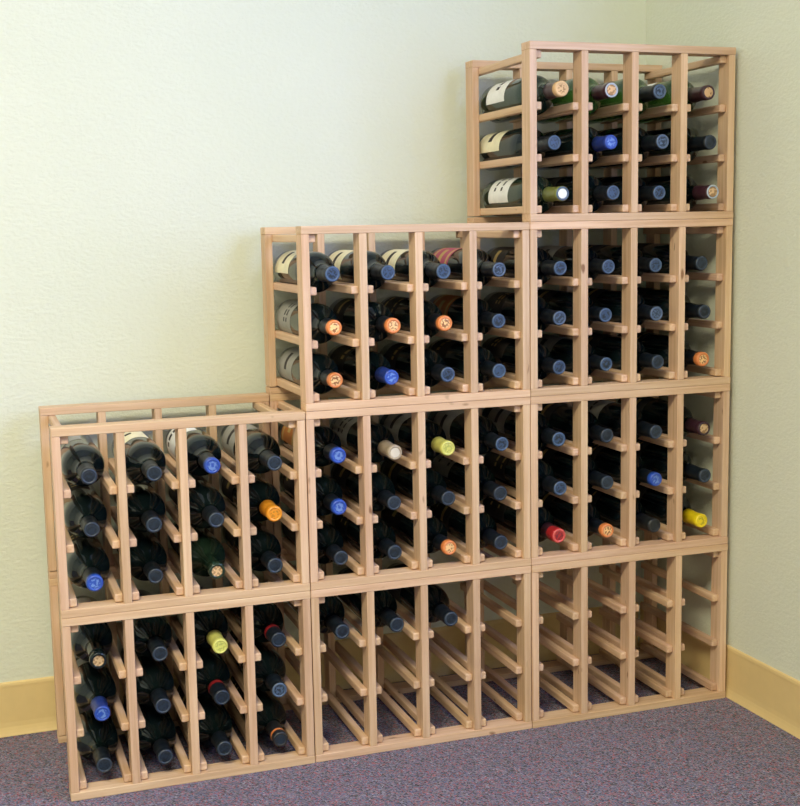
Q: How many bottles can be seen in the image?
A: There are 87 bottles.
